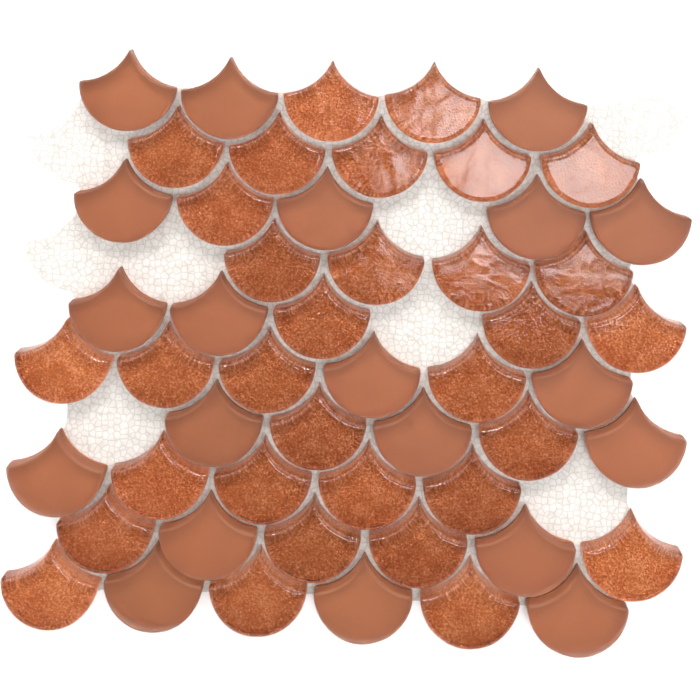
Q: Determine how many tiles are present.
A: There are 52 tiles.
